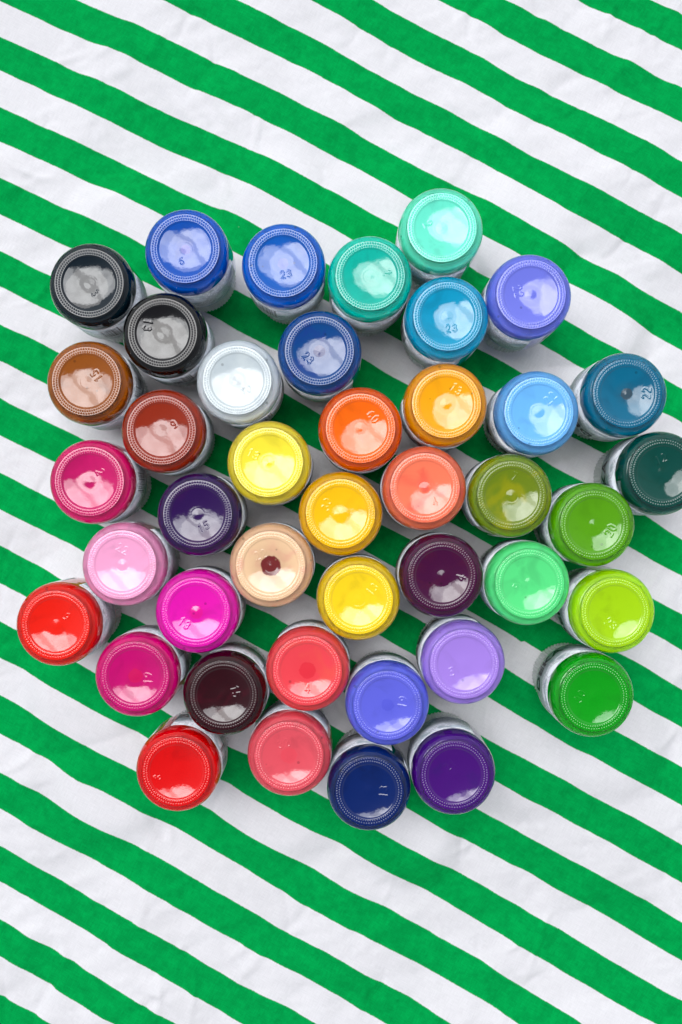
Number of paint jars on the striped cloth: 42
